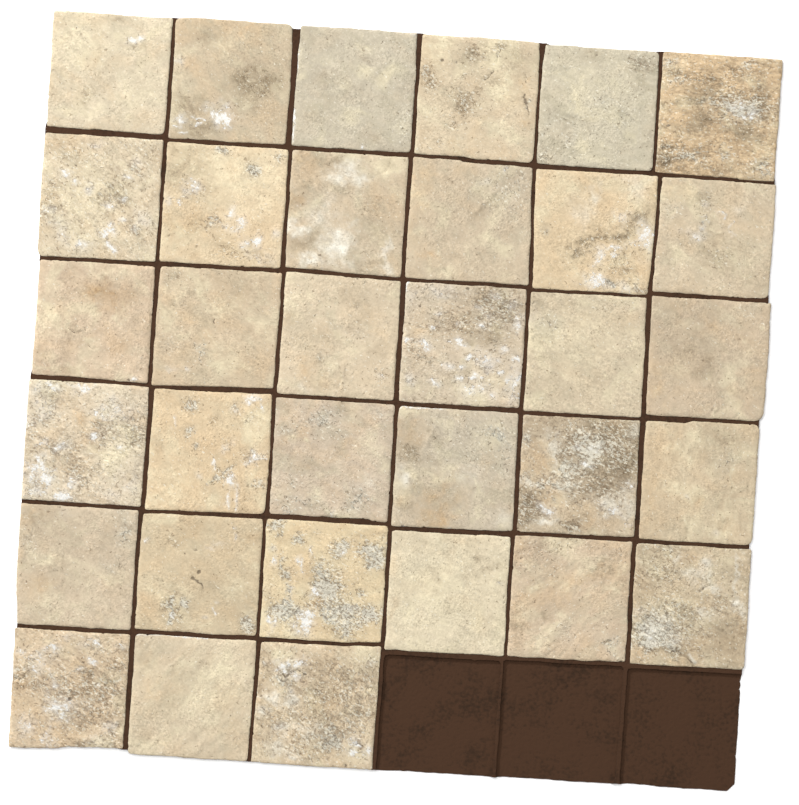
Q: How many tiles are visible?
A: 33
